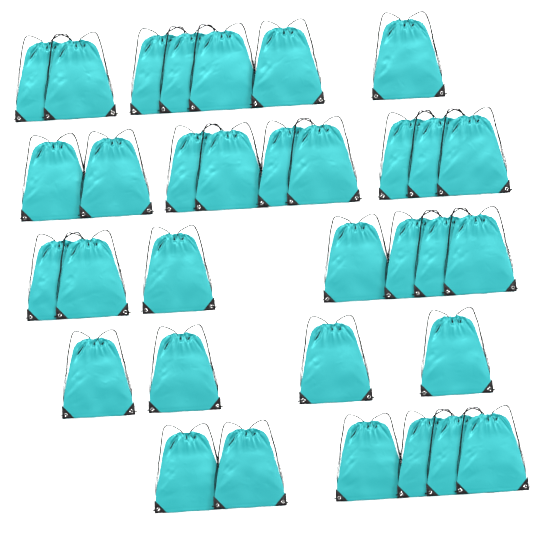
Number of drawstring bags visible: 33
